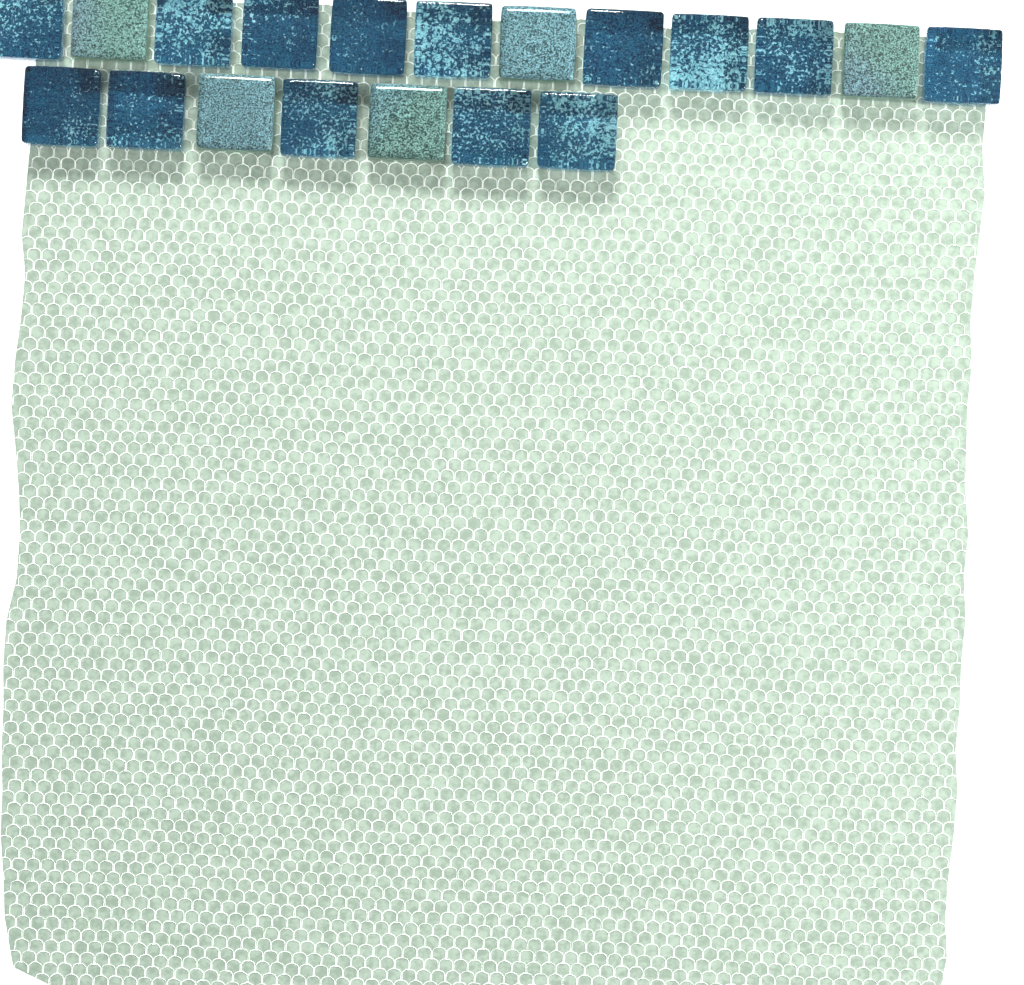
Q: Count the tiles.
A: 19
